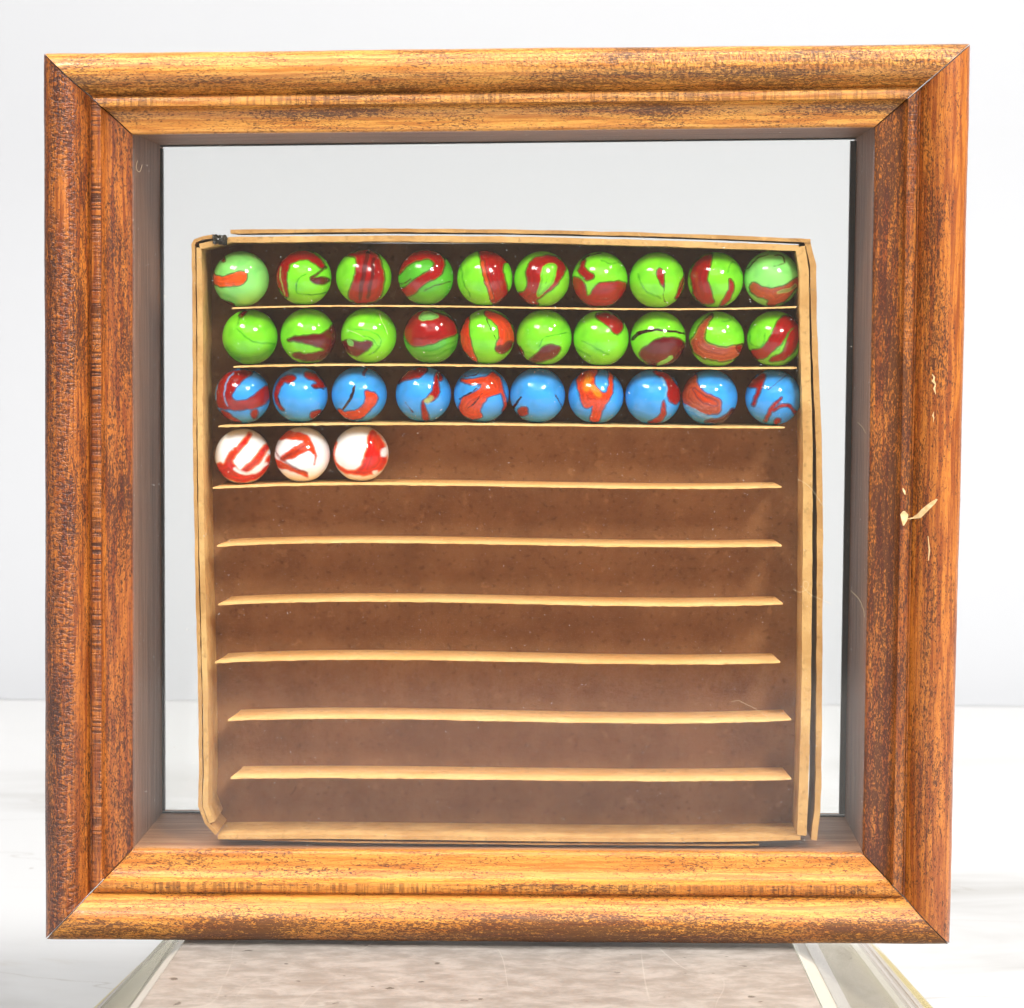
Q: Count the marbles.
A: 33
